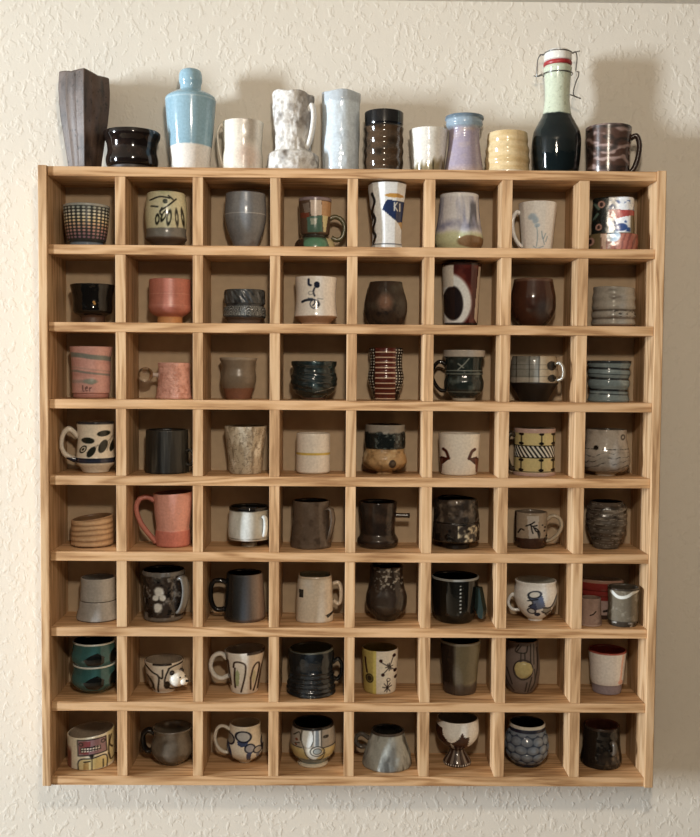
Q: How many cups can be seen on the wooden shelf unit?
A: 77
